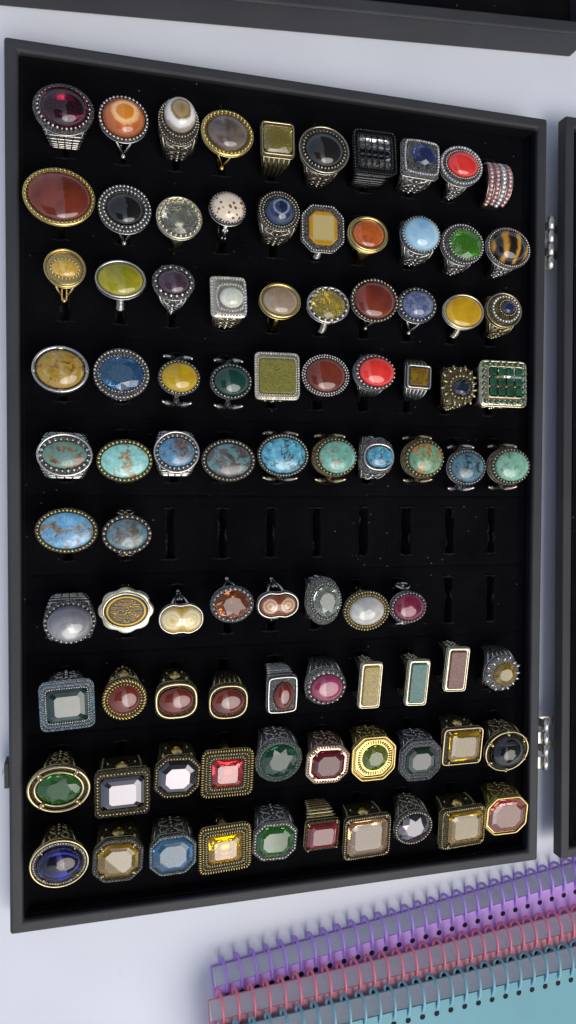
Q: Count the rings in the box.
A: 90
